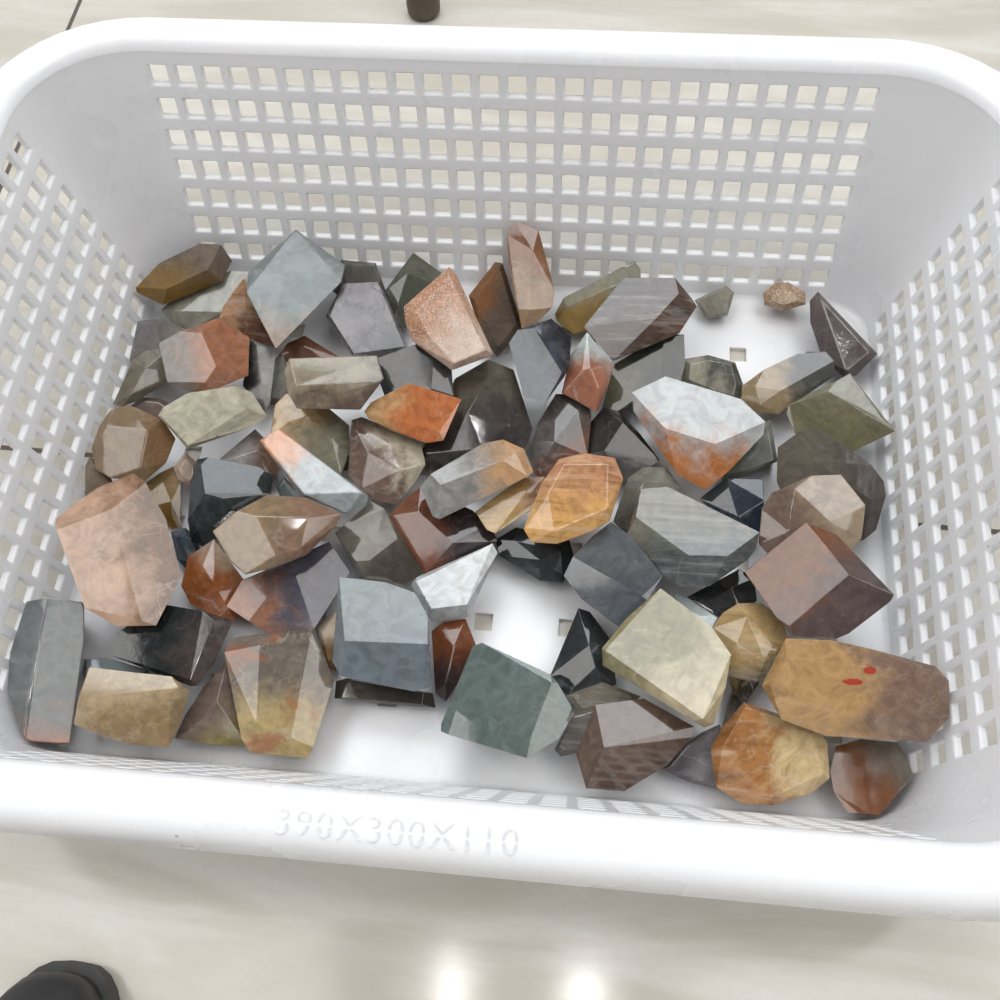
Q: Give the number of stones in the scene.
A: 90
